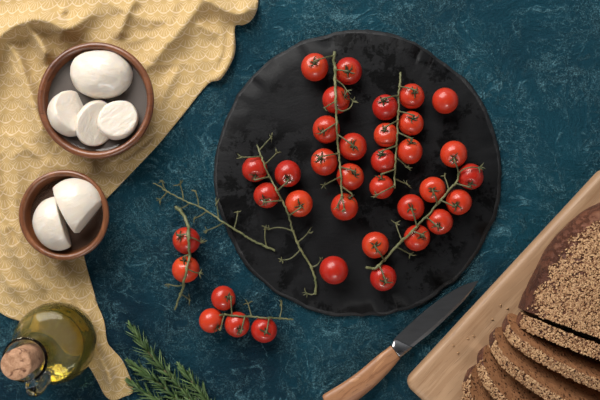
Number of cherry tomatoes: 36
